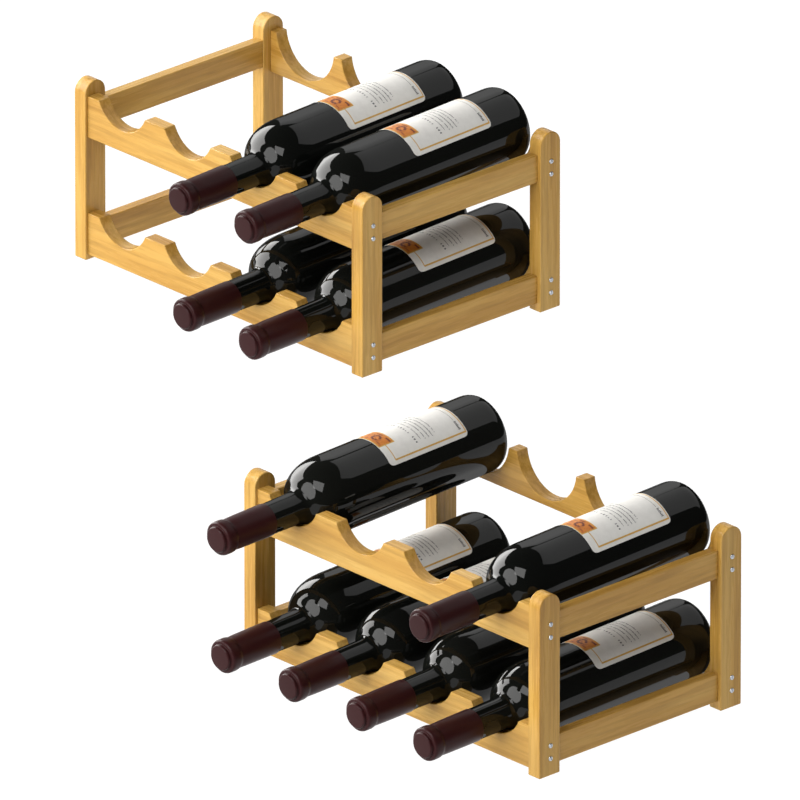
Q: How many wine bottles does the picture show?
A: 10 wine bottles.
